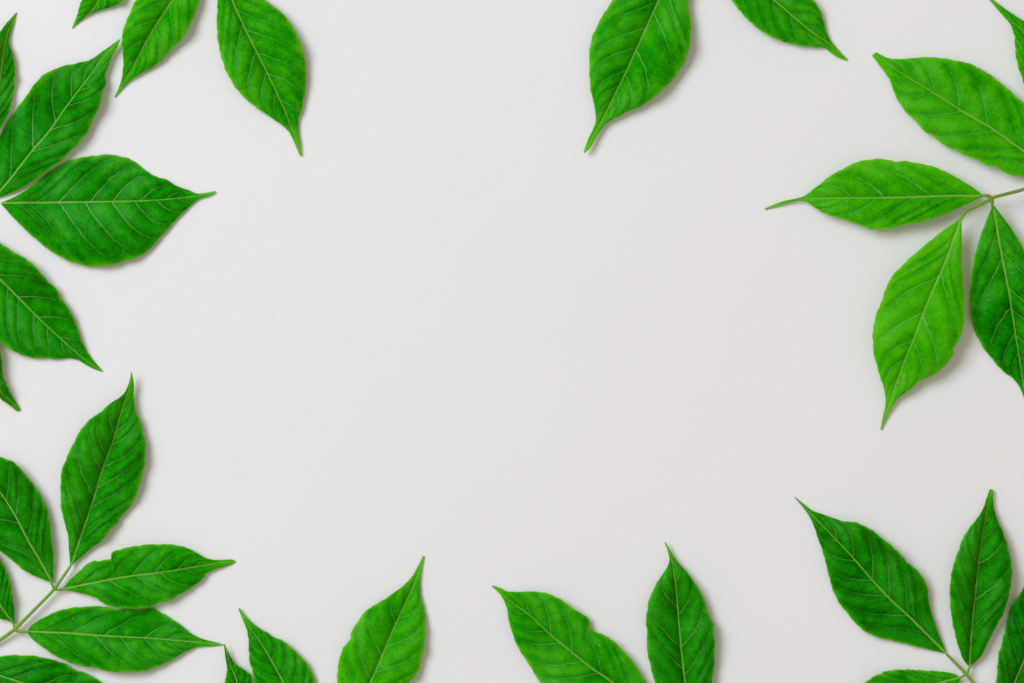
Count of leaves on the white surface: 30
